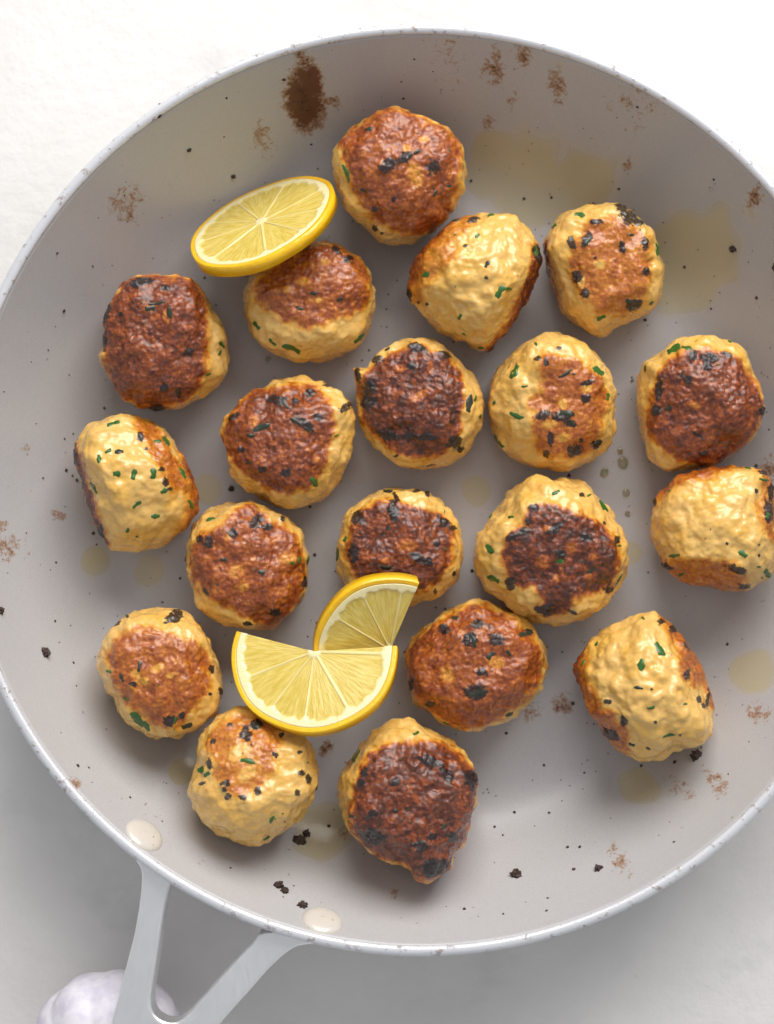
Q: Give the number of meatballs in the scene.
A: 19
